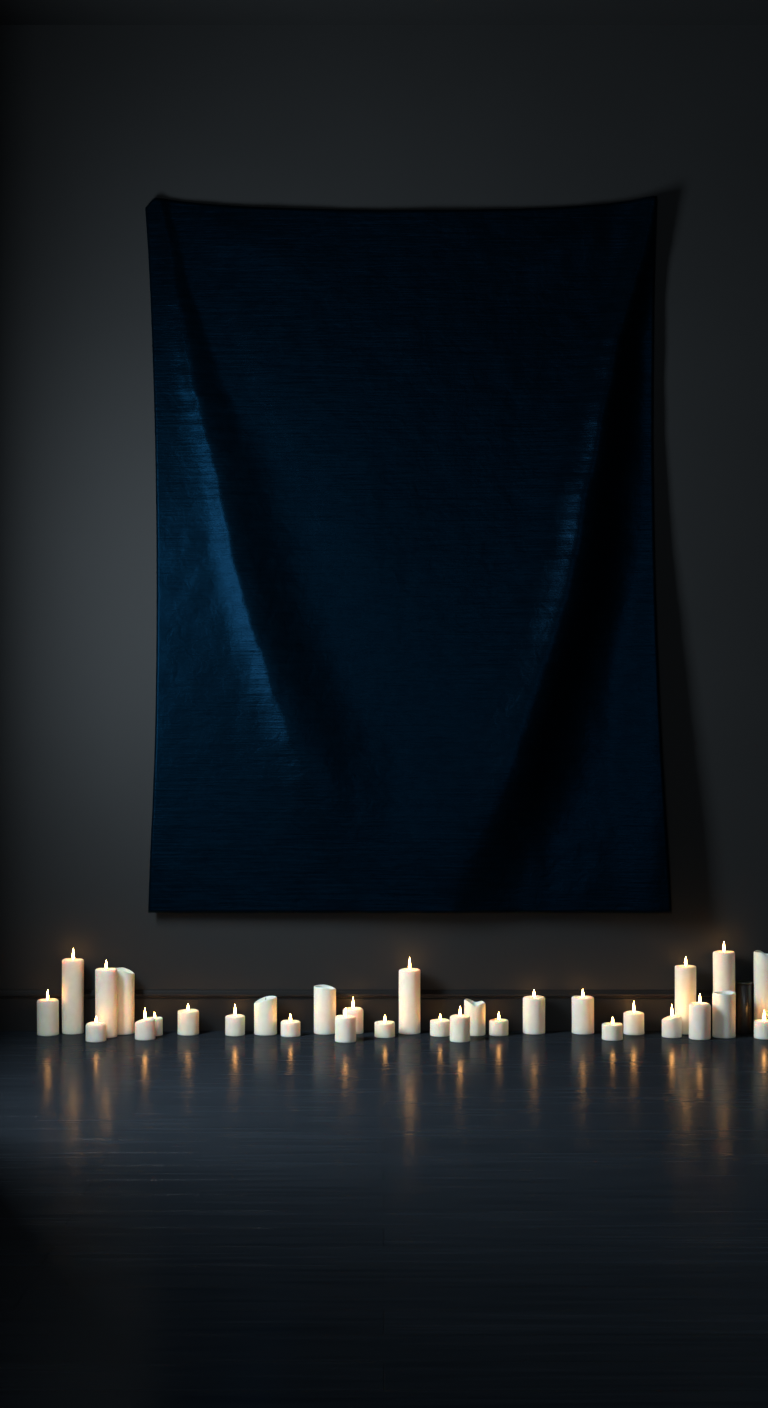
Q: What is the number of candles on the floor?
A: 31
